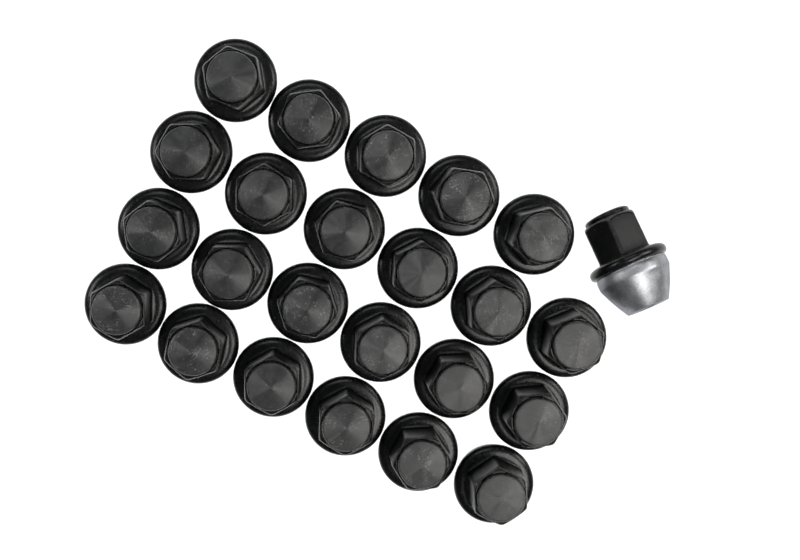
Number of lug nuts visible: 24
